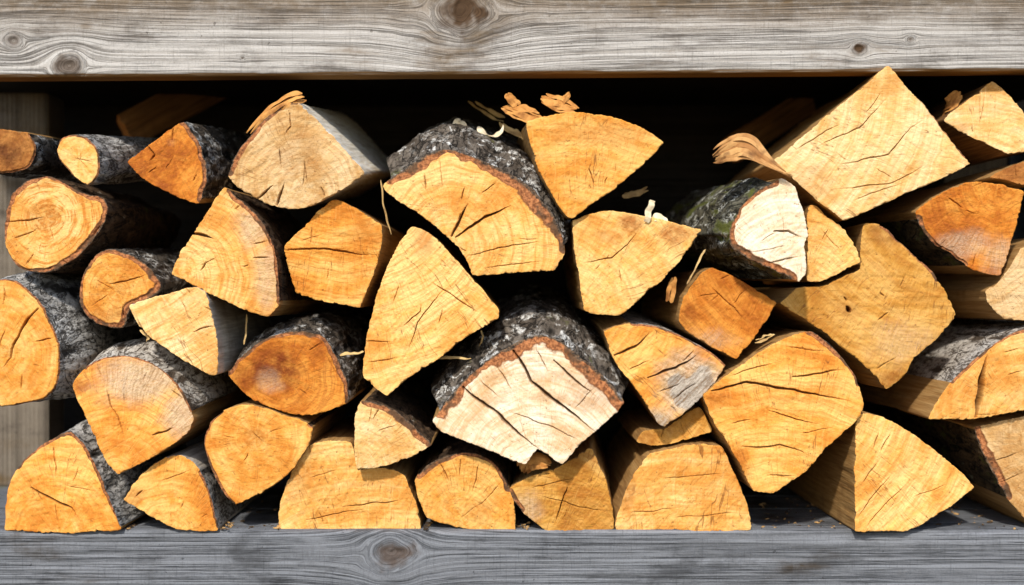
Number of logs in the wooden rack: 42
